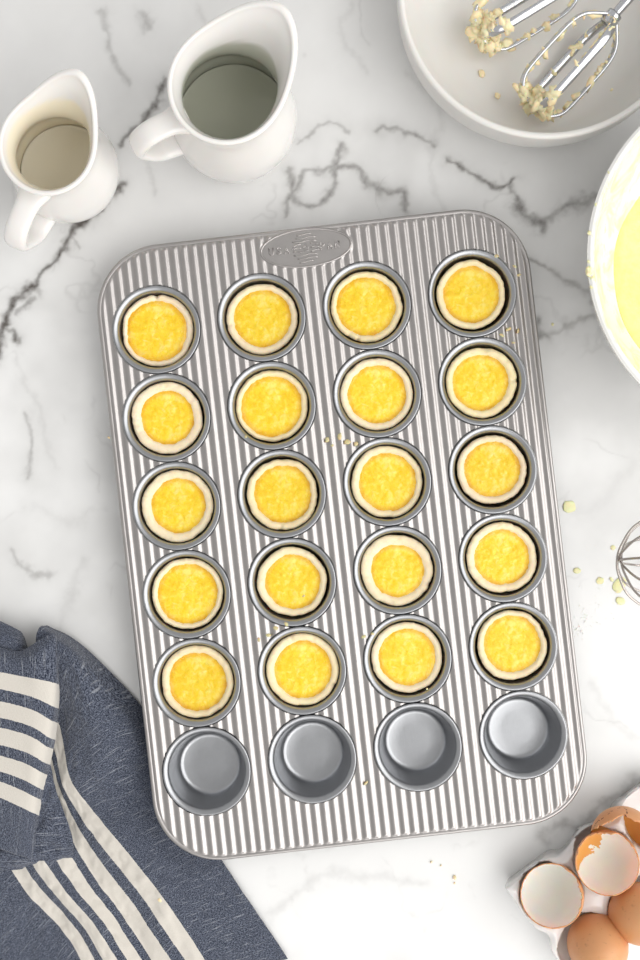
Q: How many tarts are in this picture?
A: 20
